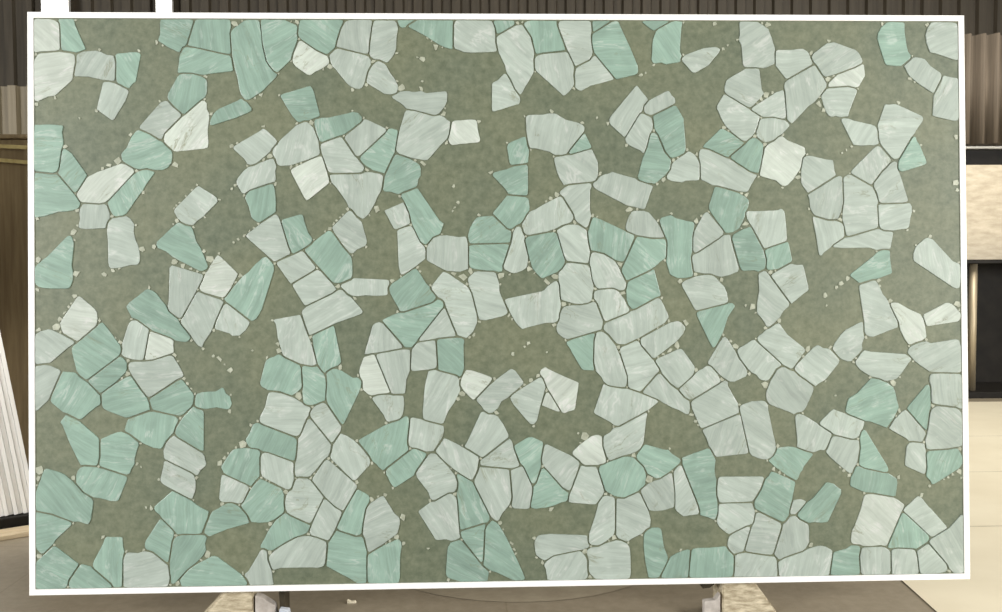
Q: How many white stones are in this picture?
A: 20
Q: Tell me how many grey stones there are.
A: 172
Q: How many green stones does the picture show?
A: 117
